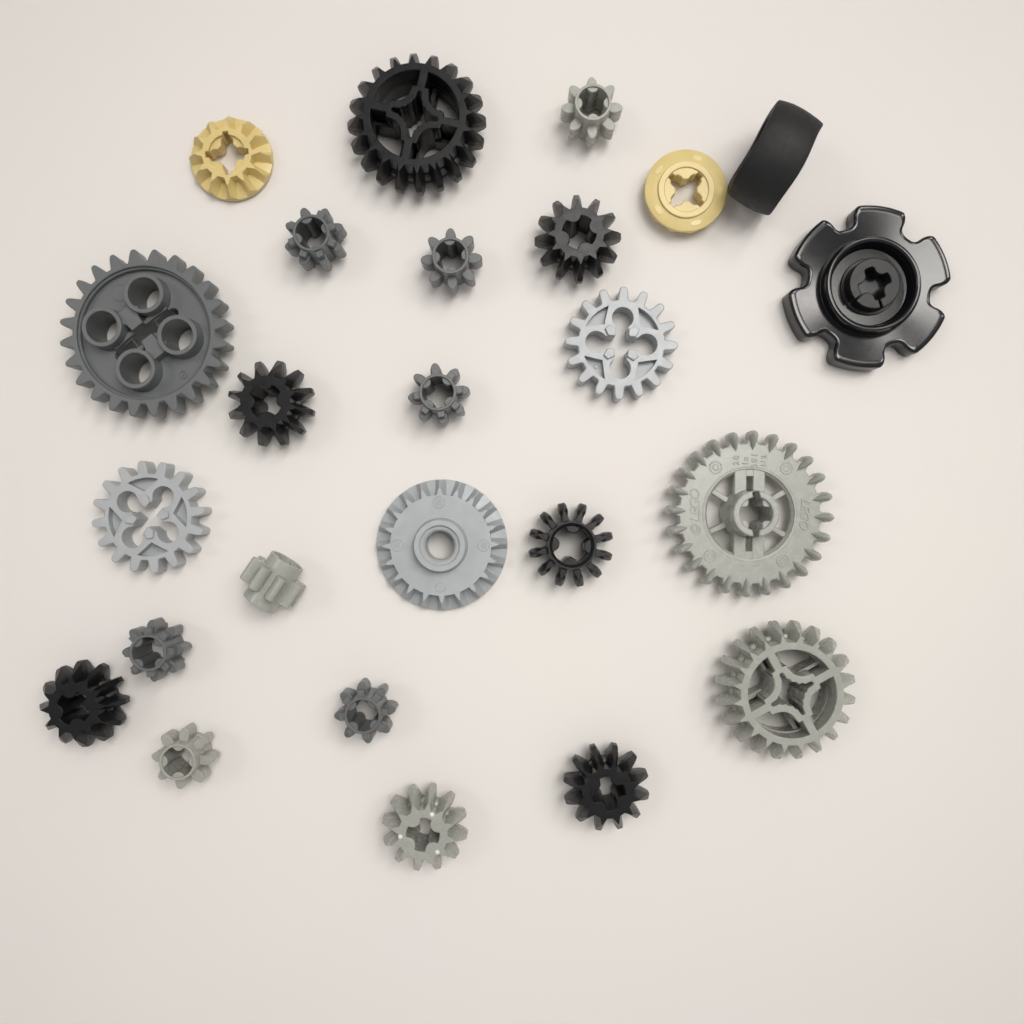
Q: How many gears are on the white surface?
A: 23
